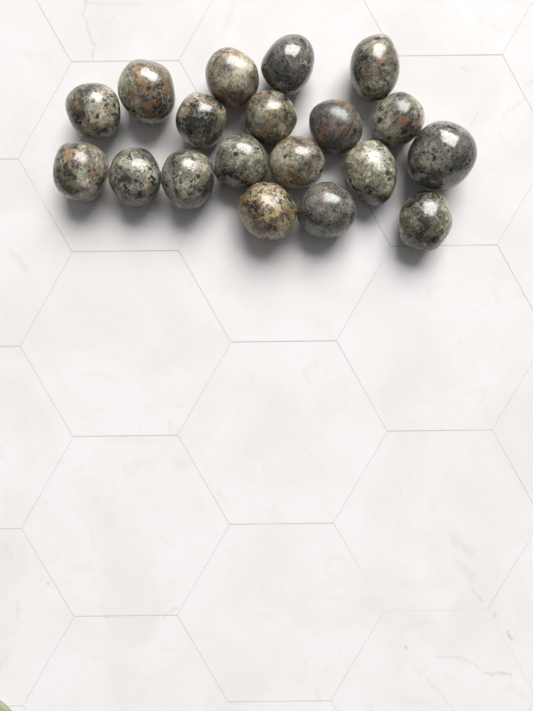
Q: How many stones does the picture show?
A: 19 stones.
